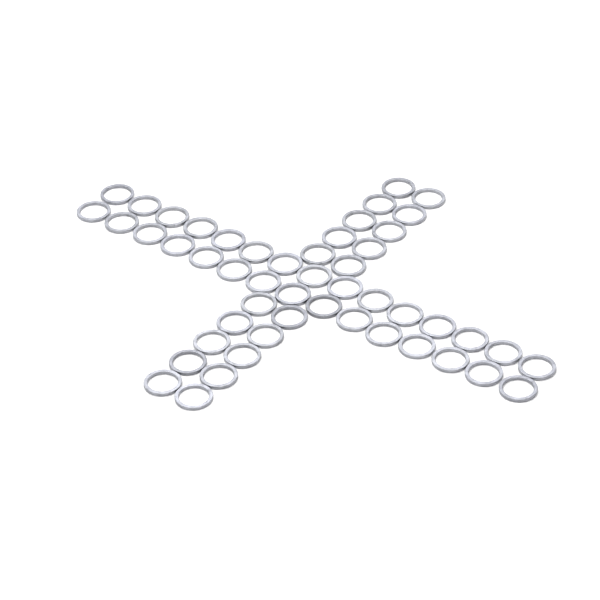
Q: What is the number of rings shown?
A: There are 50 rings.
